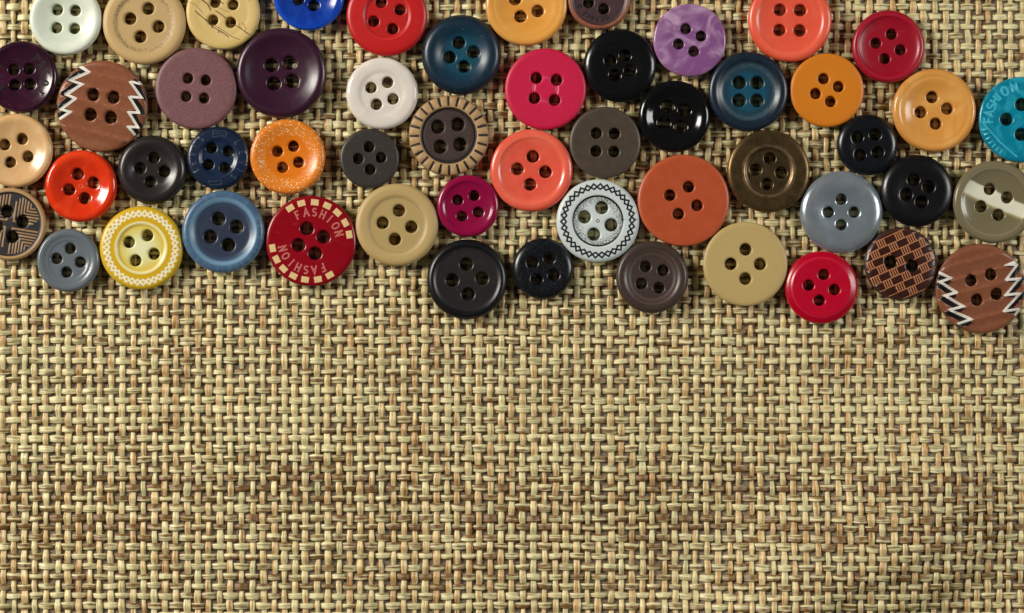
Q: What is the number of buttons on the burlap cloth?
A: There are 53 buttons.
